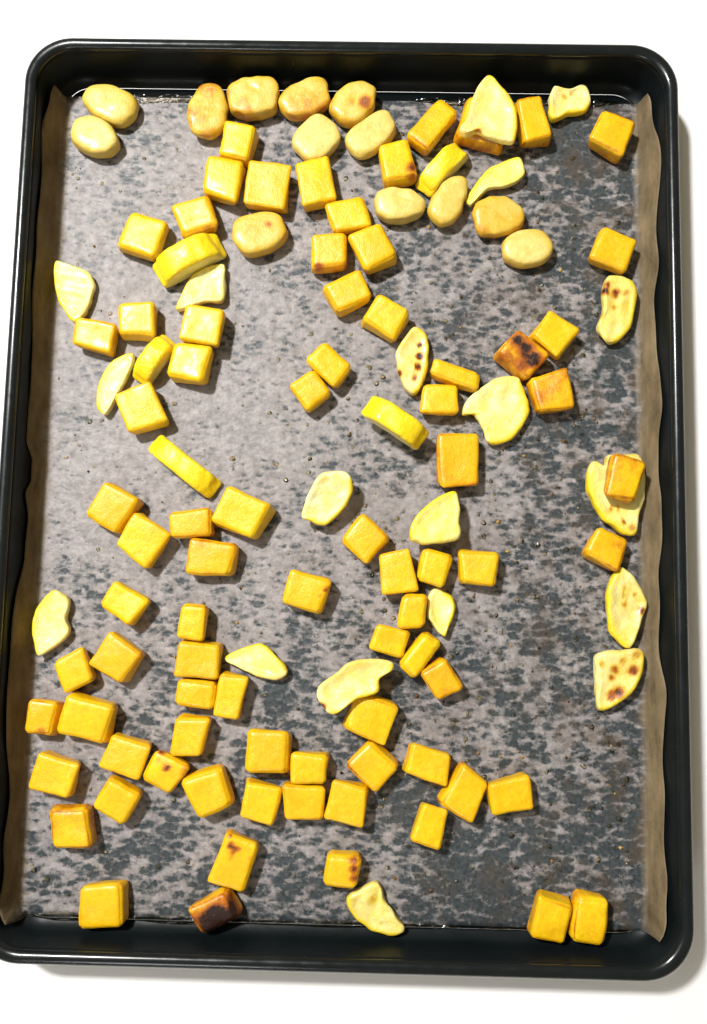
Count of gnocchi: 13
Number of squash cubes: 79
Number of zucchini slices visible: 24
